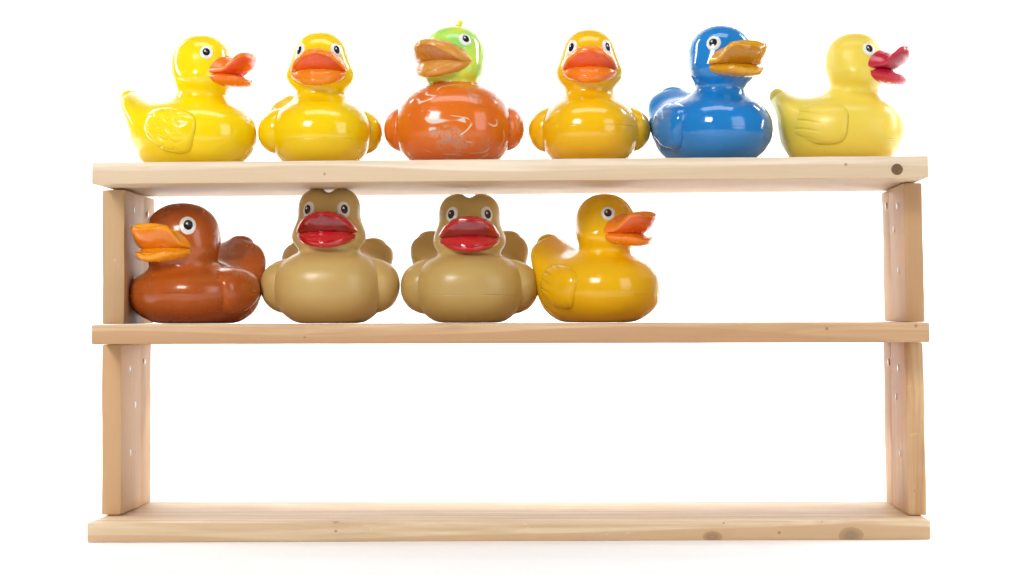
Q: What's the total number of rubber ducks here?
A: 10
